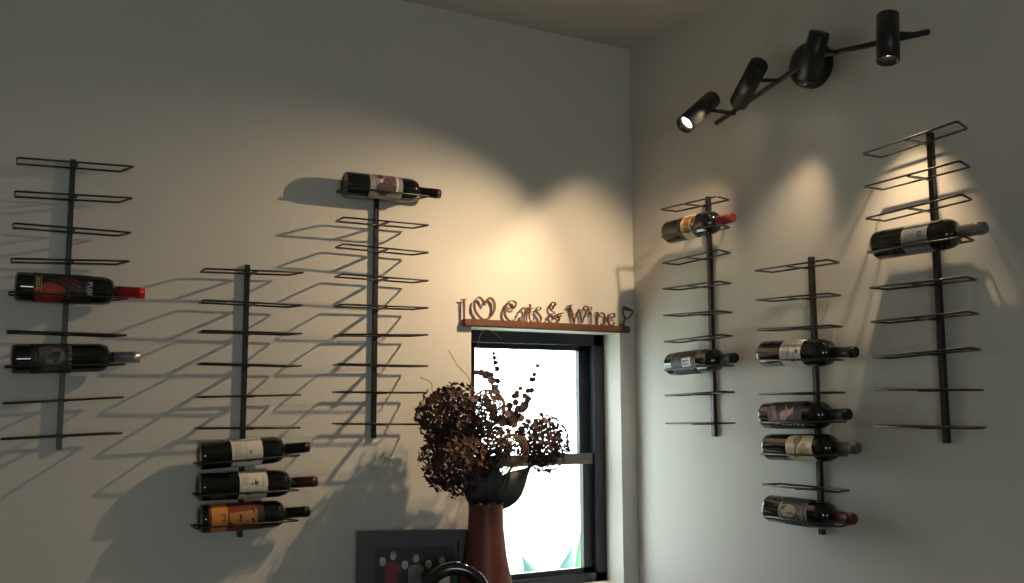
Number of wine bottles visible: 13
